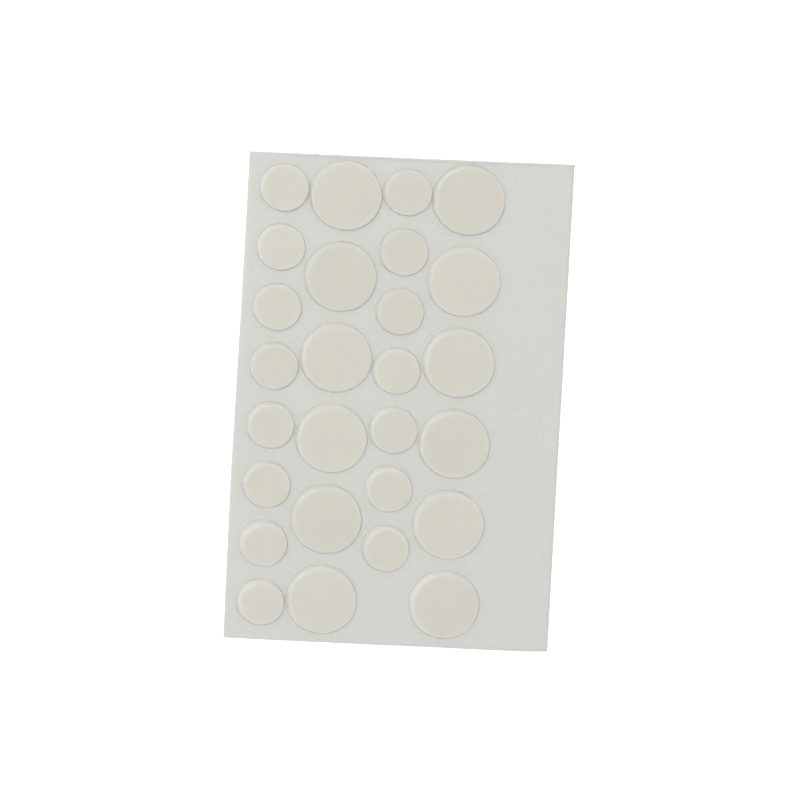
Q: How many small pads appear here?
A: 15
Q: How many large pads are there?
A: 12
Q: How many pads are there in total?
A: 27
